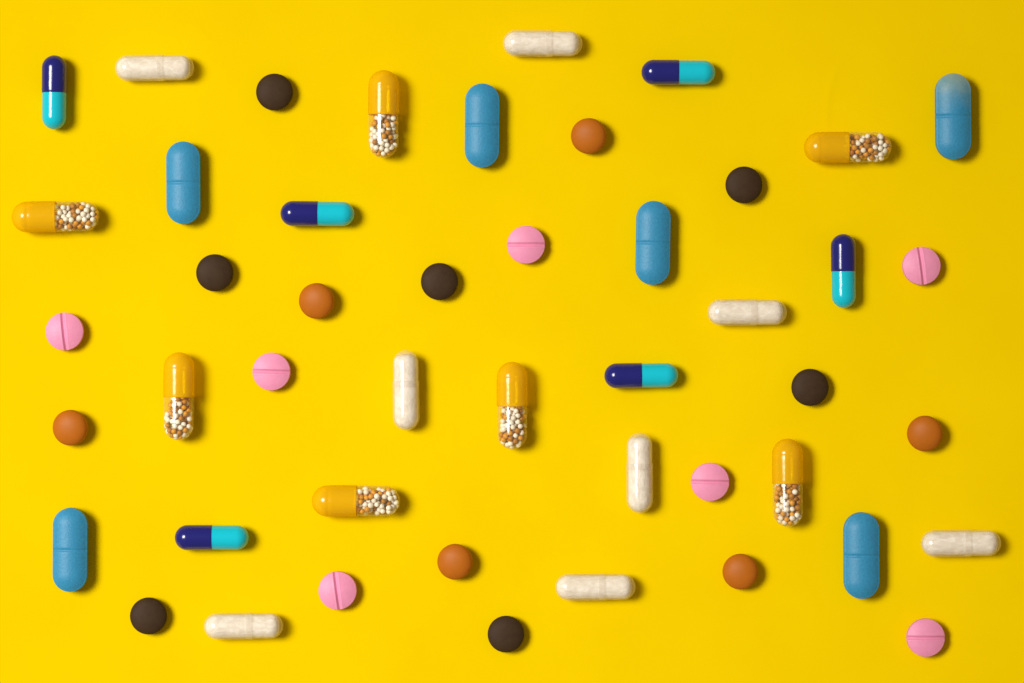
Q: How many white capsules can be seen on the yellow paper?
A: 8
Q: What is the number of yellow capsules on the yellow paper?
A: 7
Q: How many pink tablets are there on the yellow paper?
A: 7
